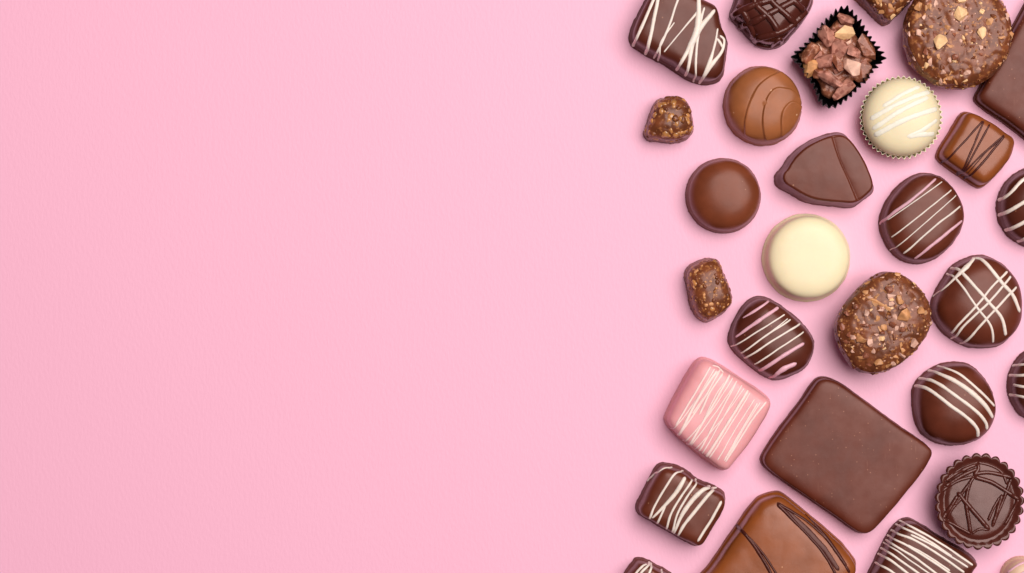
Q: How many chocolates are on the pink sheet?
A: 29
